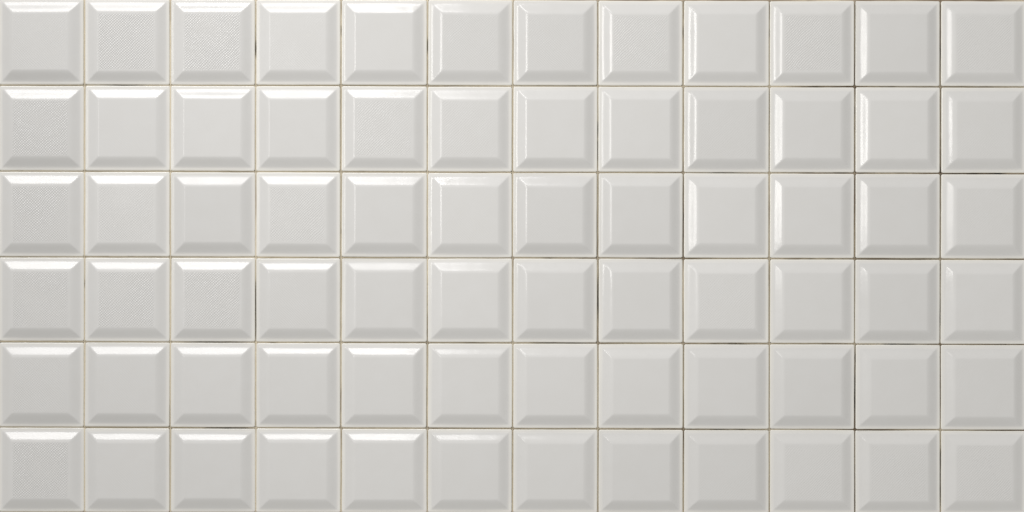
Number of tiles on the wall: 72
